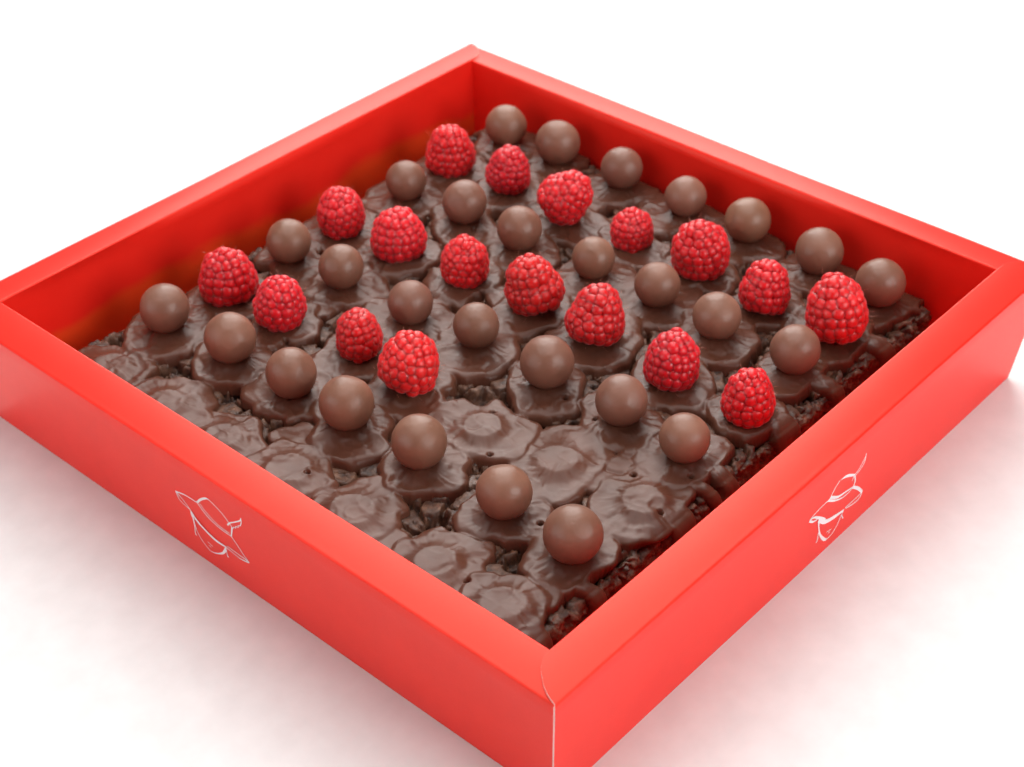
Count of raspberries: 18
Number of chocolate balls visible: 28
